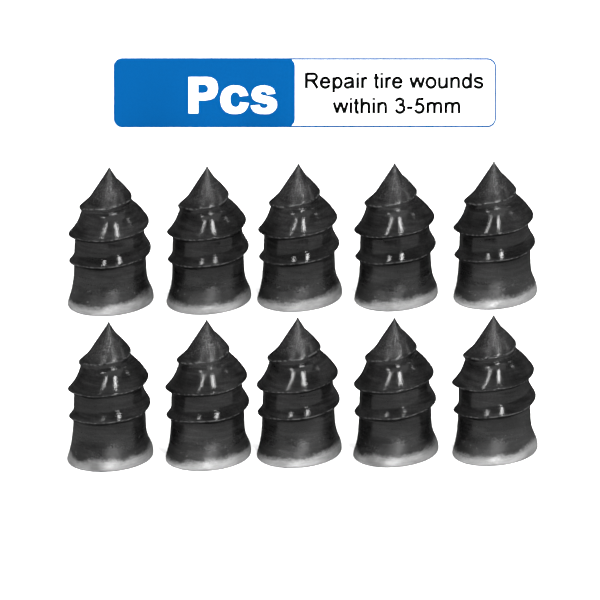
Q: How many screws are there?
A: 10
